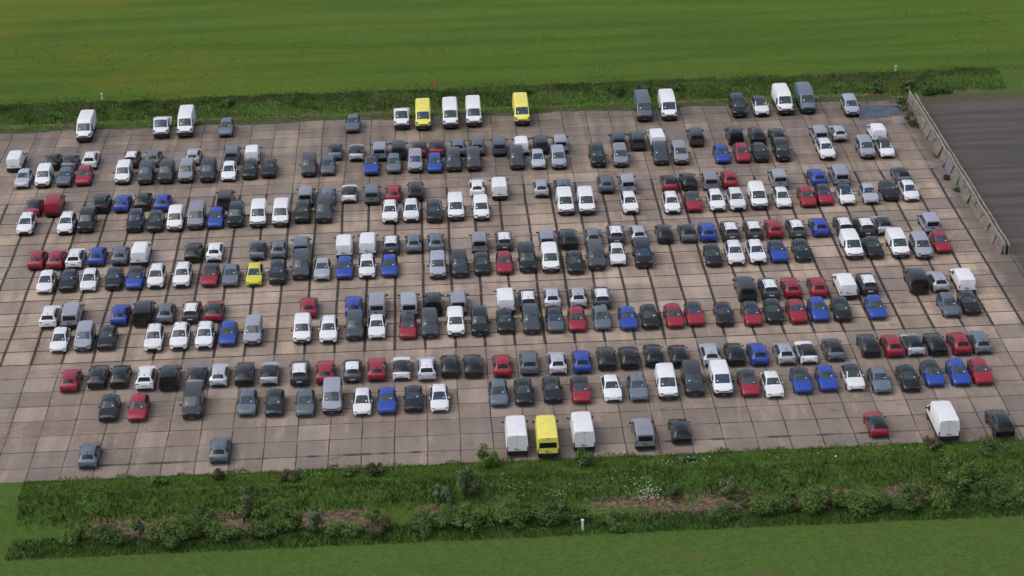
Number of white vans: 38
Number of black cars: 53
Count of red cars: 38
